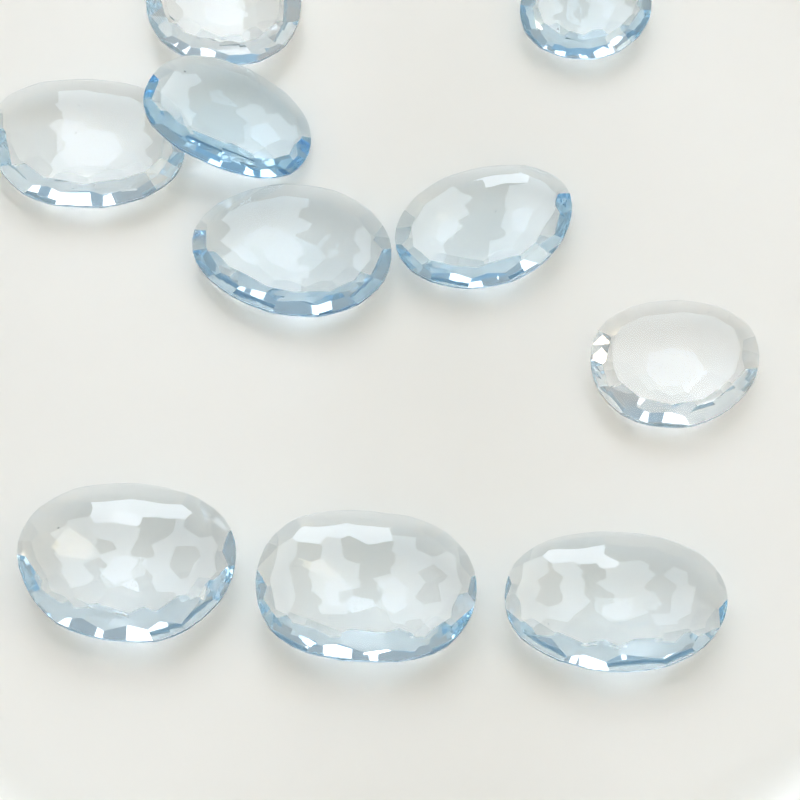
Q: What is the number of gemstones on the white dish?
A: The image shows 10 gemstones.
